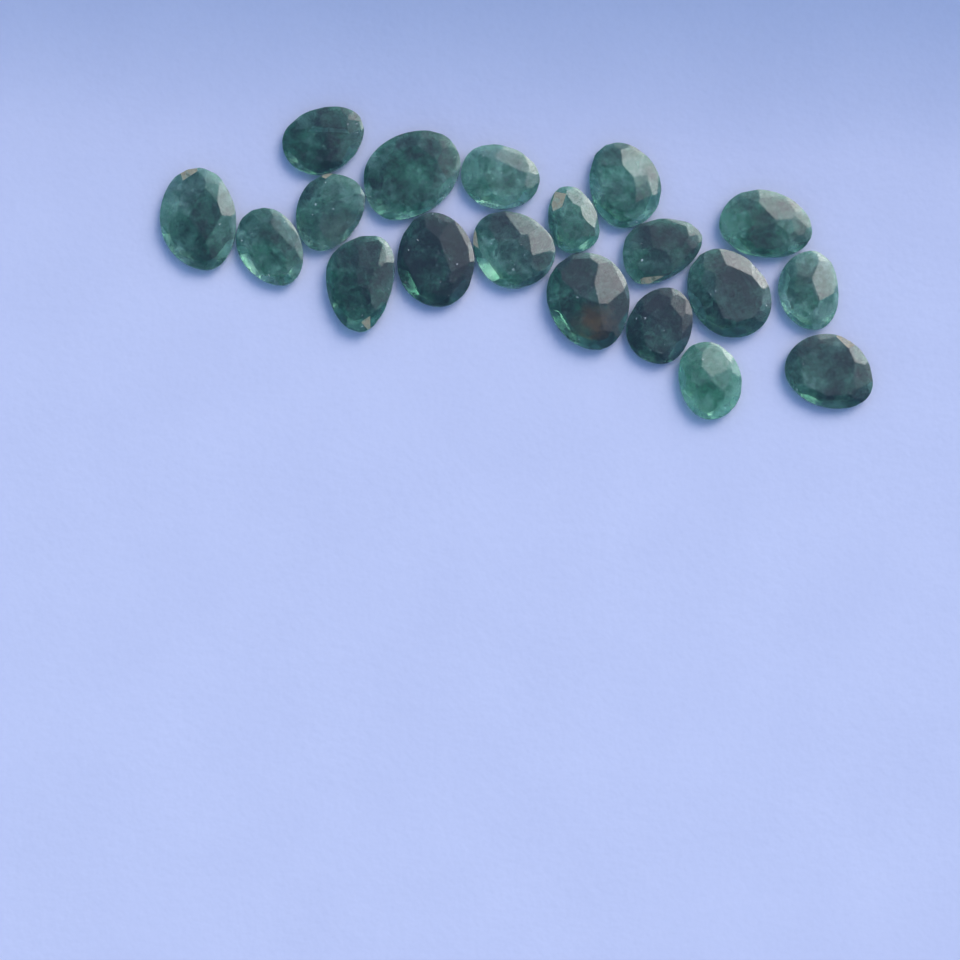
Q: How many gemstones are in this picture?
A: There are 19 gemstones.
